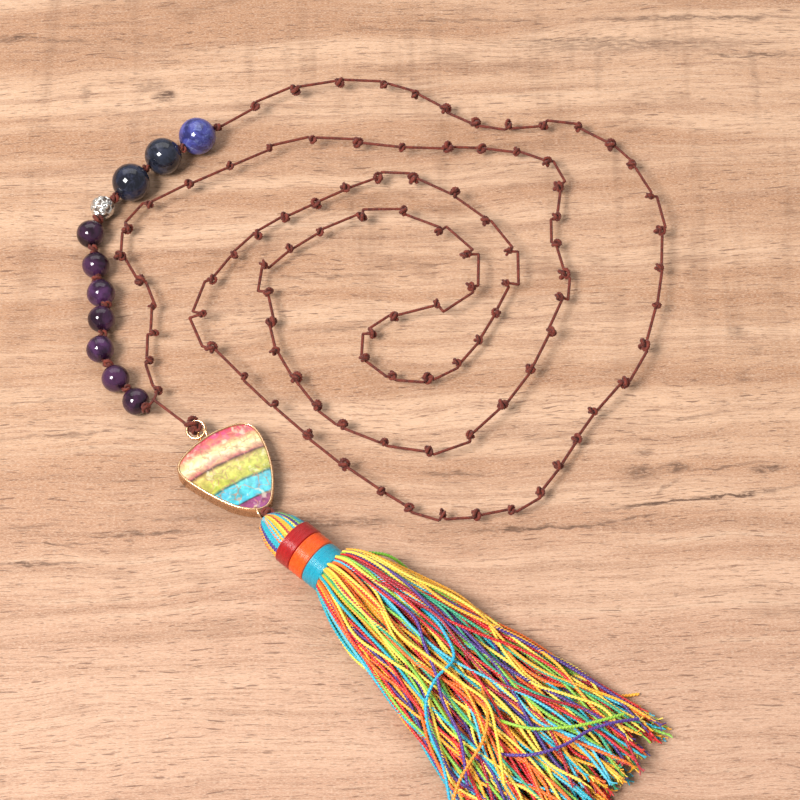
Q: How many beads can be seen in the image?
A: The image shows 11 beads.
